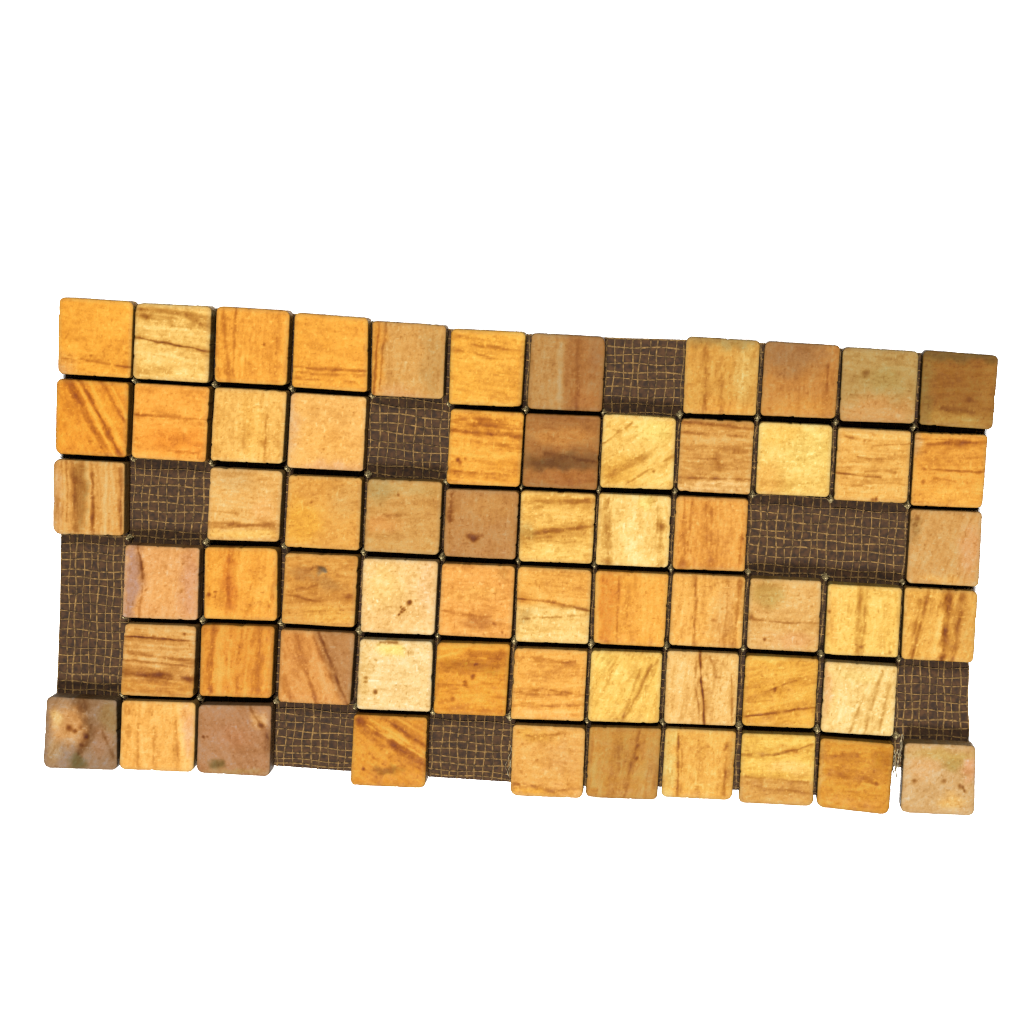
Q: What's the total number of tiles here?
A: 62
